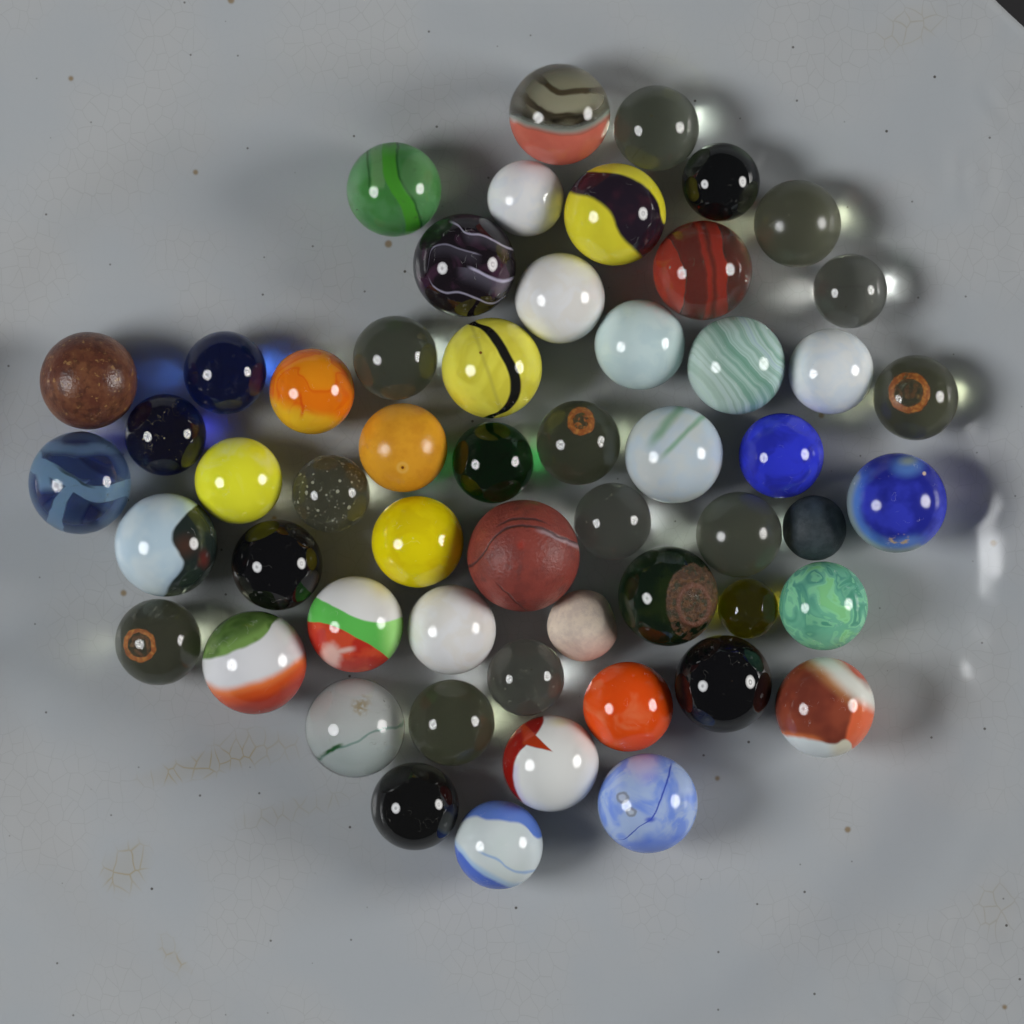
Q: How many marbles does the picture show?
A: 55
